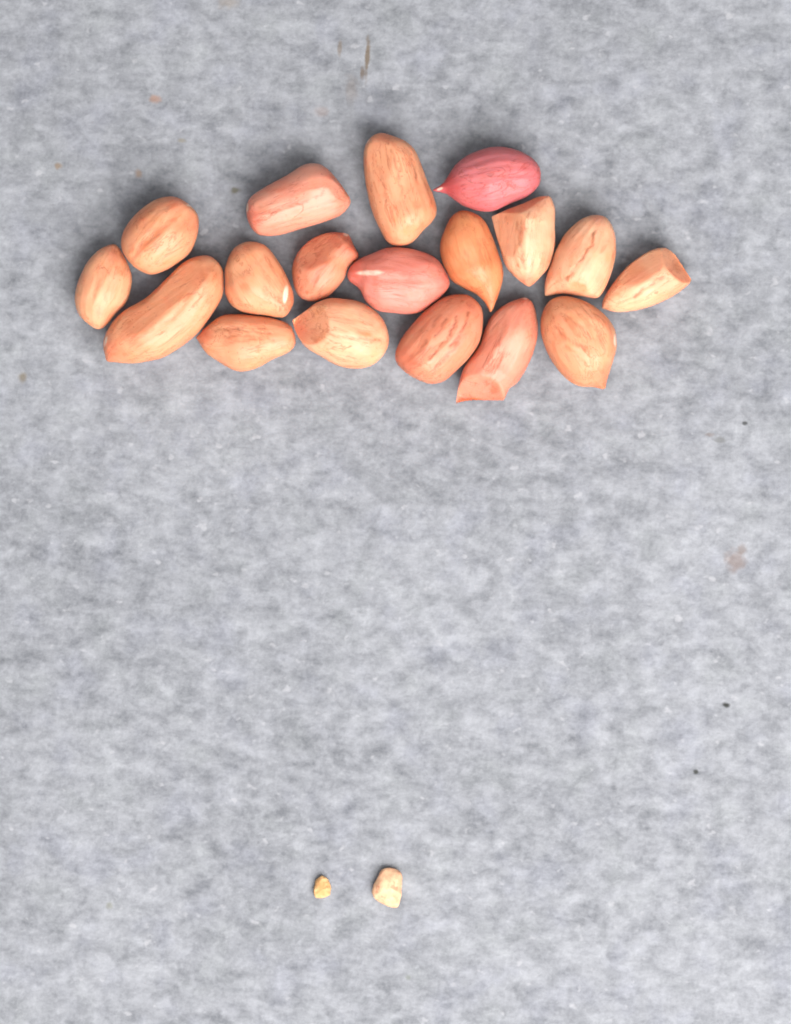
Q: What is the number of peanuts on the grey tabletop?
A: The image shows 18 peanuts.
